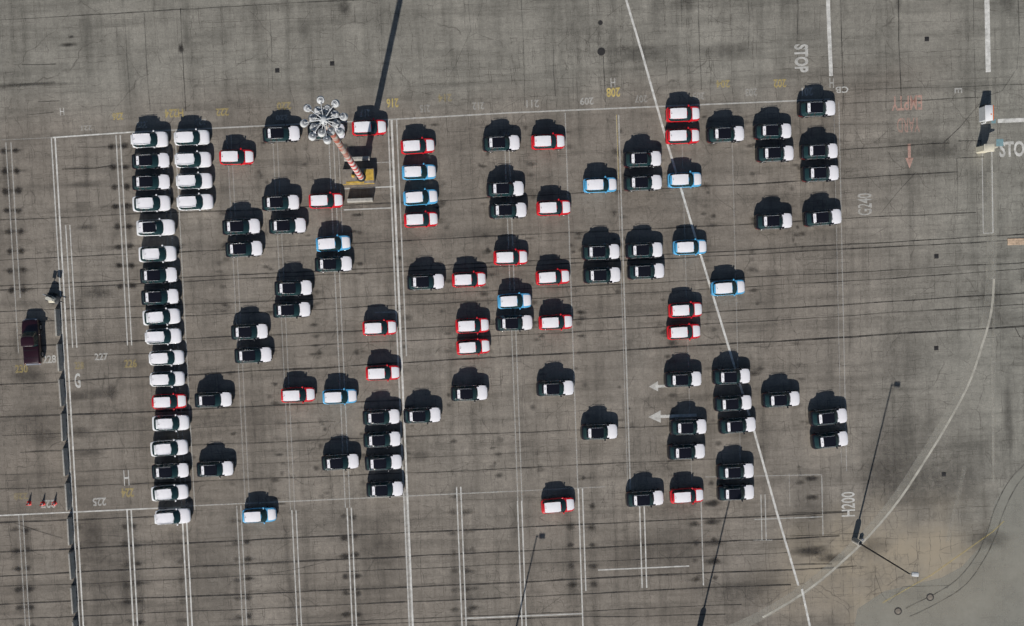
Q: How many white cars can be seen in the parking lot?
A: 16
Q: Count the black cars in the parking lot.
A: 58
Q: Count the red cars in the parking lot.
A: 23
